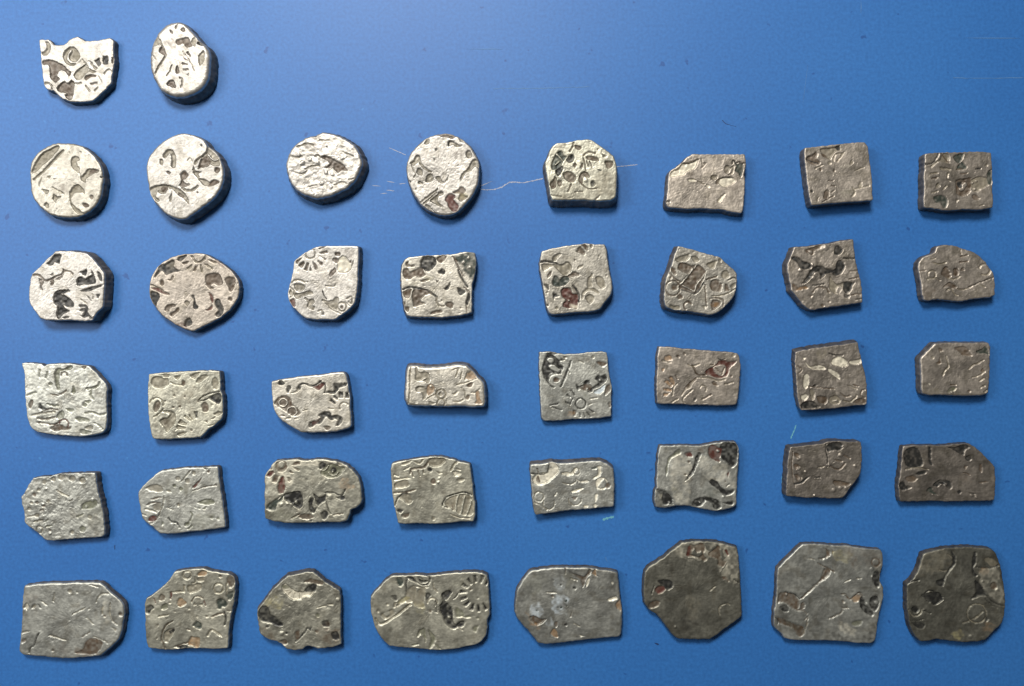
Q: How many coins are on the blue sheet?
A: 42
